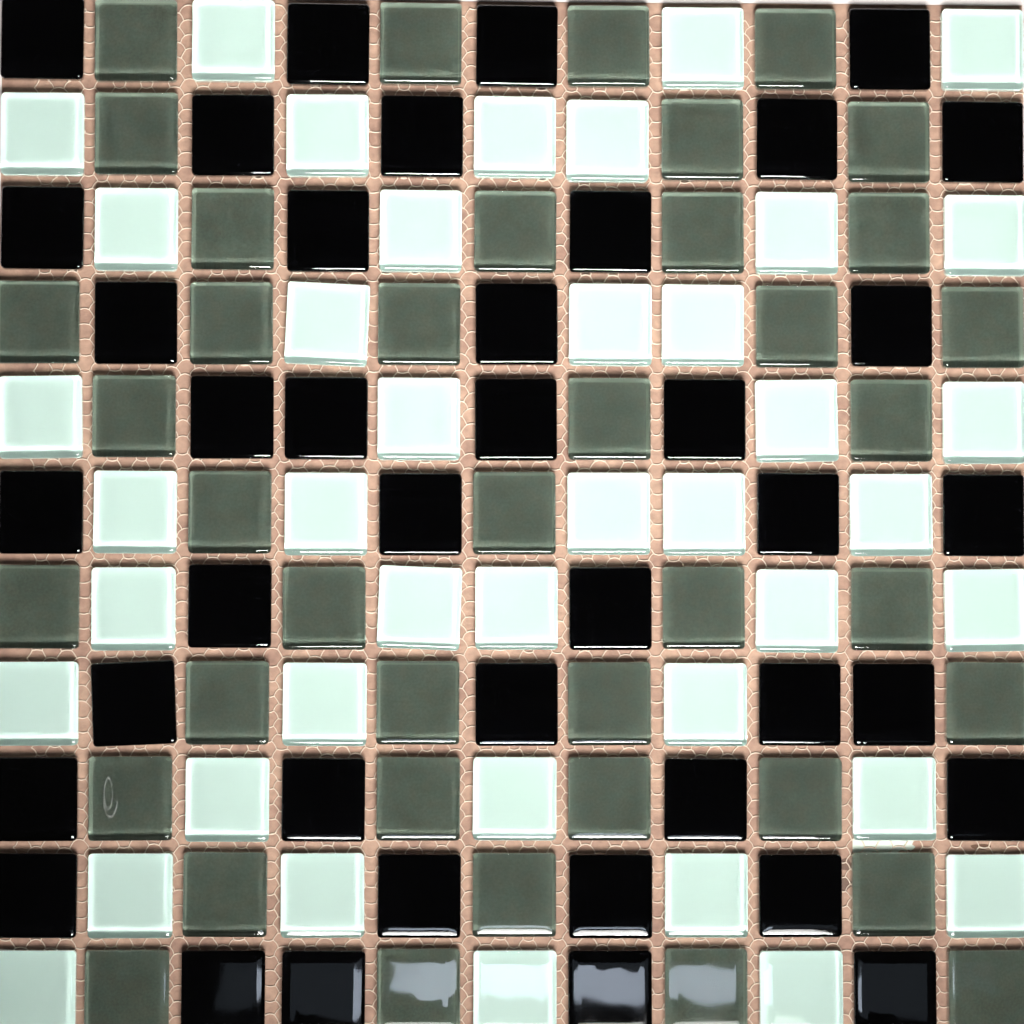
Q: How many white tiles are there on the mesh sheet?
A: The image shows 41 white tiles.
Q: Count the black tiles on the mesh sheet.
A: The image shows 40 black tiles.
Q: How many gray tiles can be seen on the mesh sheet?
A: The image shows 40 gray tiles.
